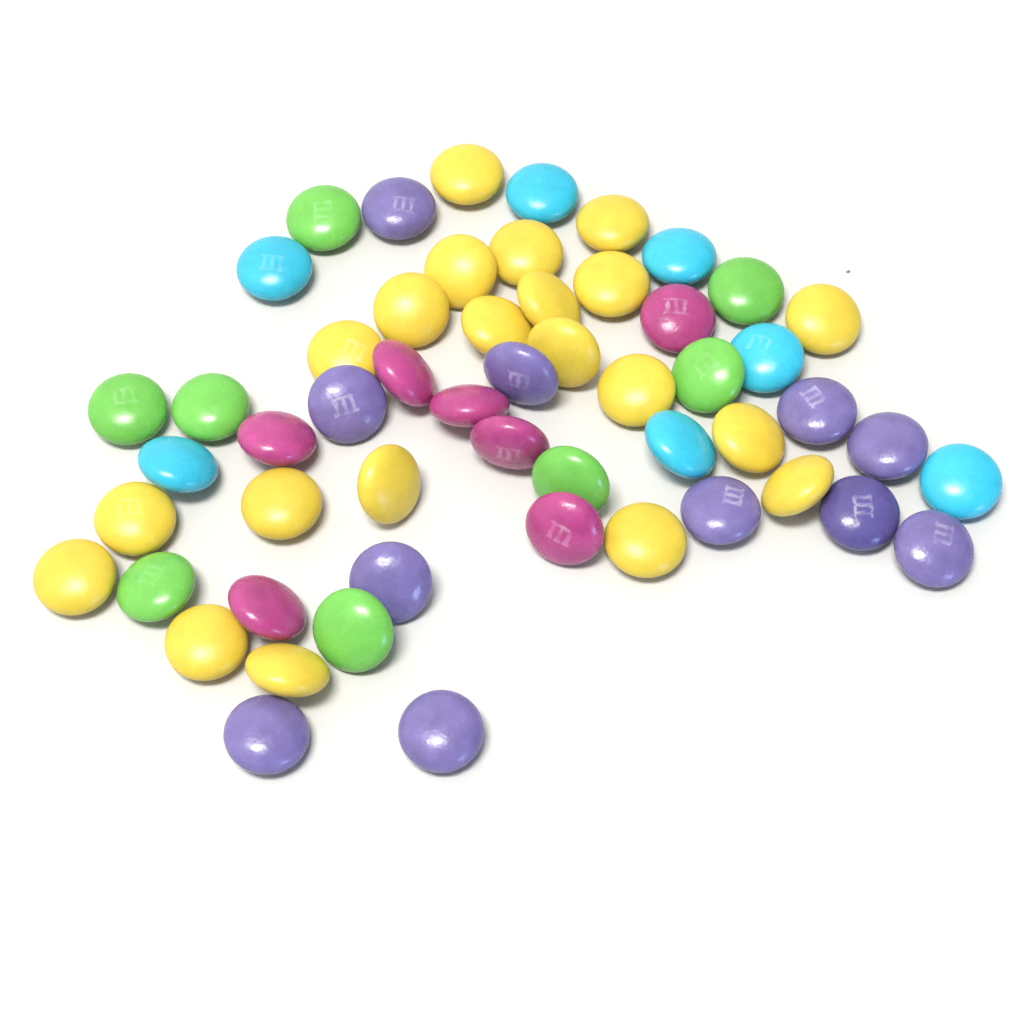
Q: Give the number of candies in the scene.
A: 54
